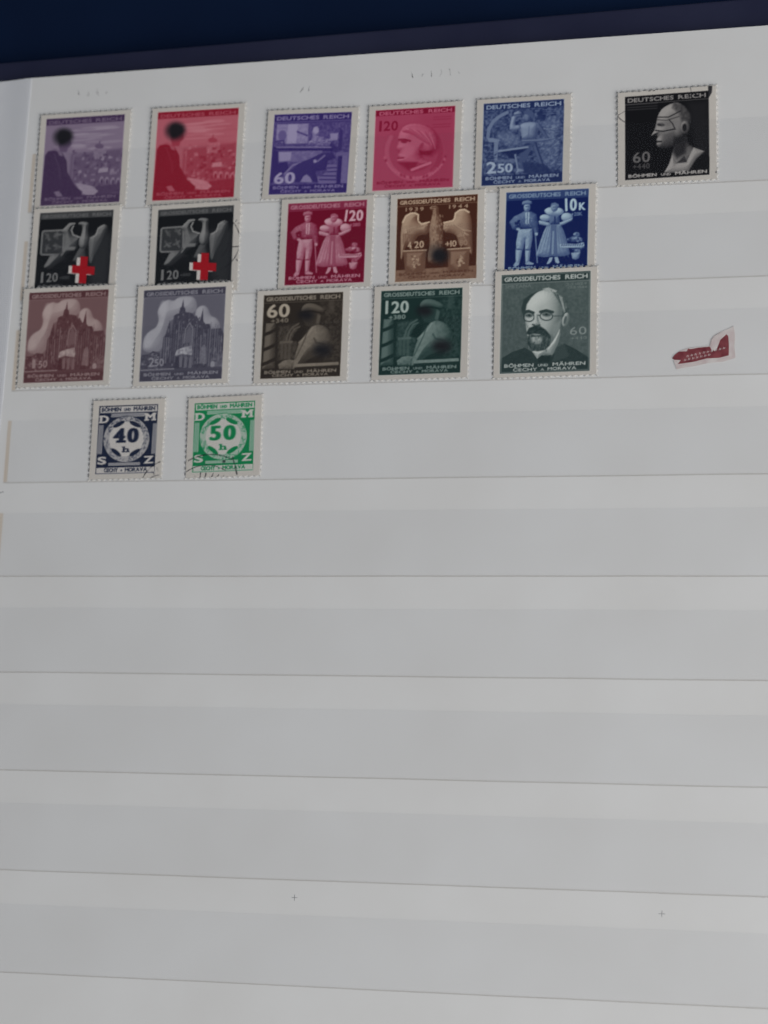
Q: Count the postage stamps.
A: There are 18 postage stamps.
